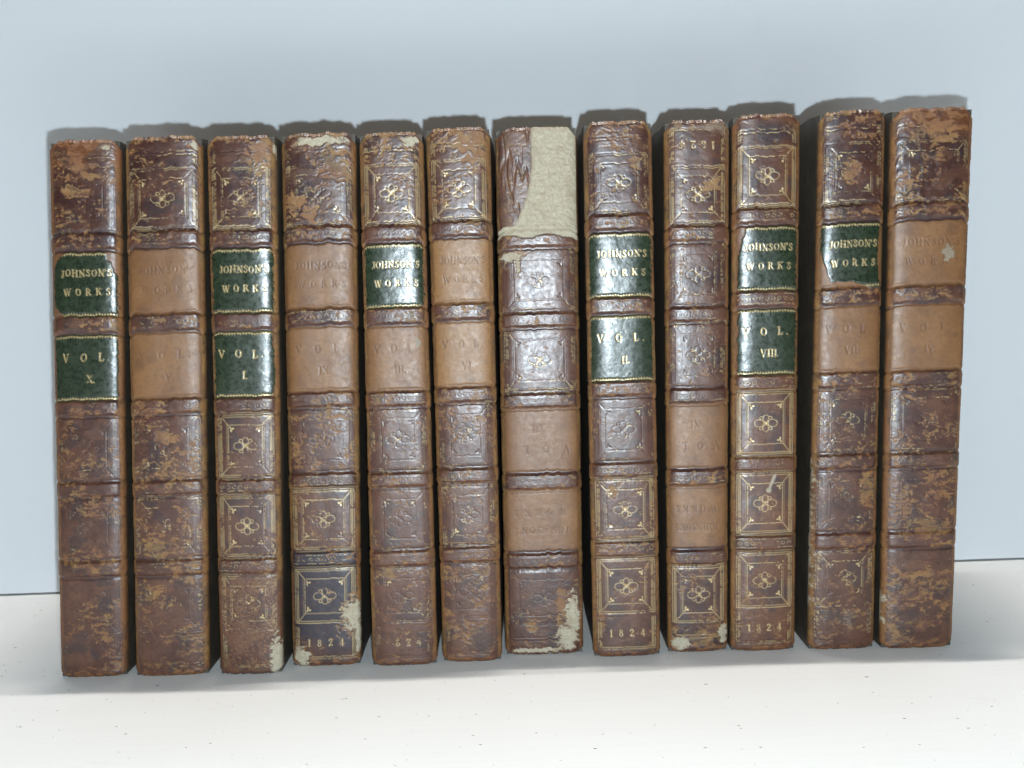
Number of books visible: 12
